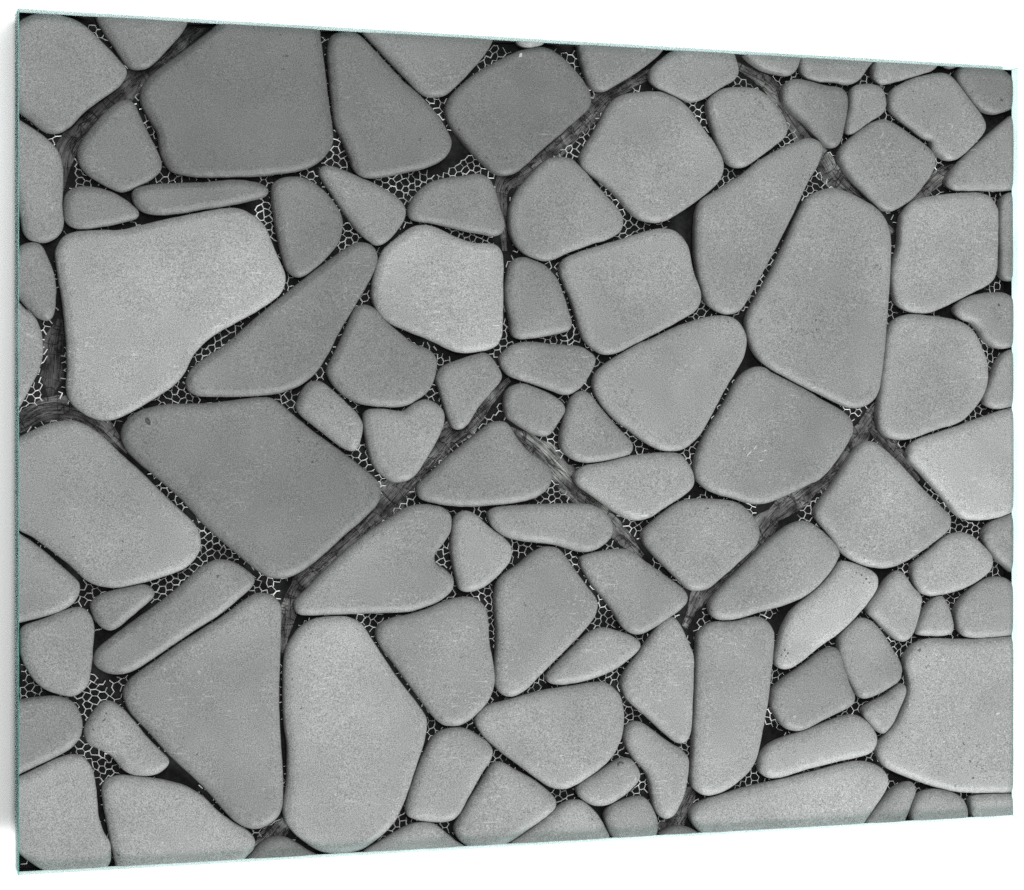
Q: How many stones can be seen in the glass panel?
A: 104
